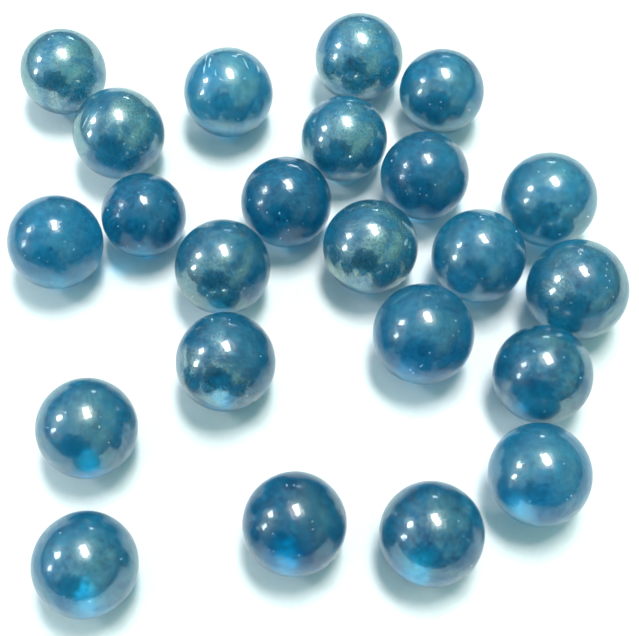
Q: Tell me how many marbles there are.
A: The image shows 23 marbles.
